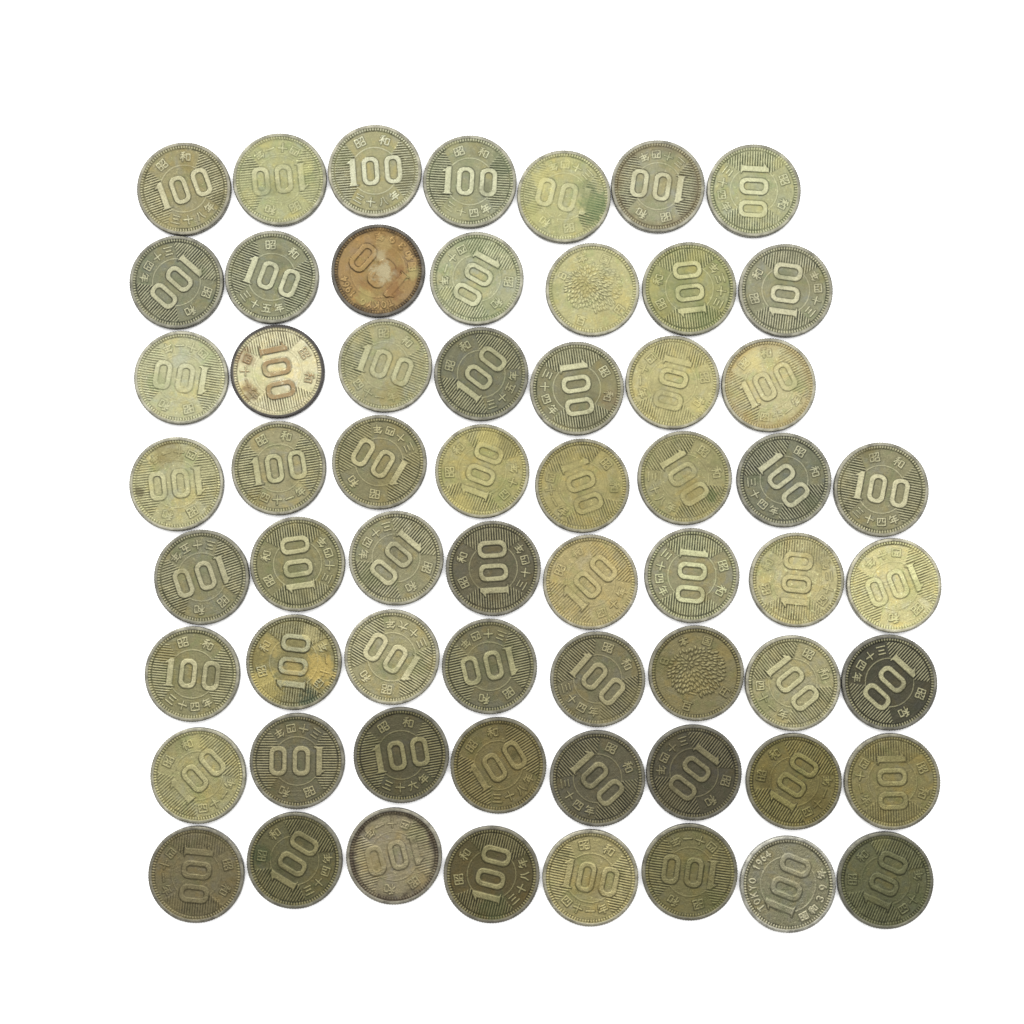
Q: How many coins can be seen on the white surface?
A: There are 61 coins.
